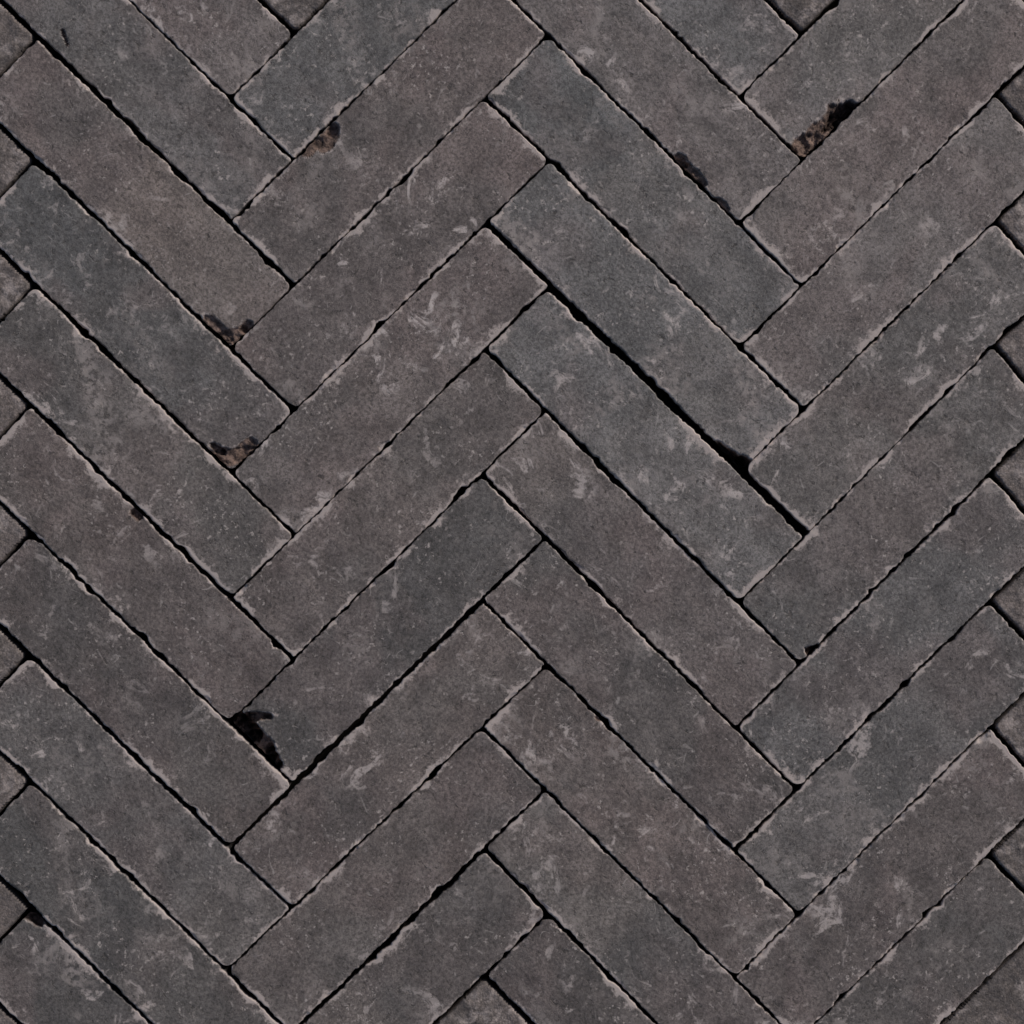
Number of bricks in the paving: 38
